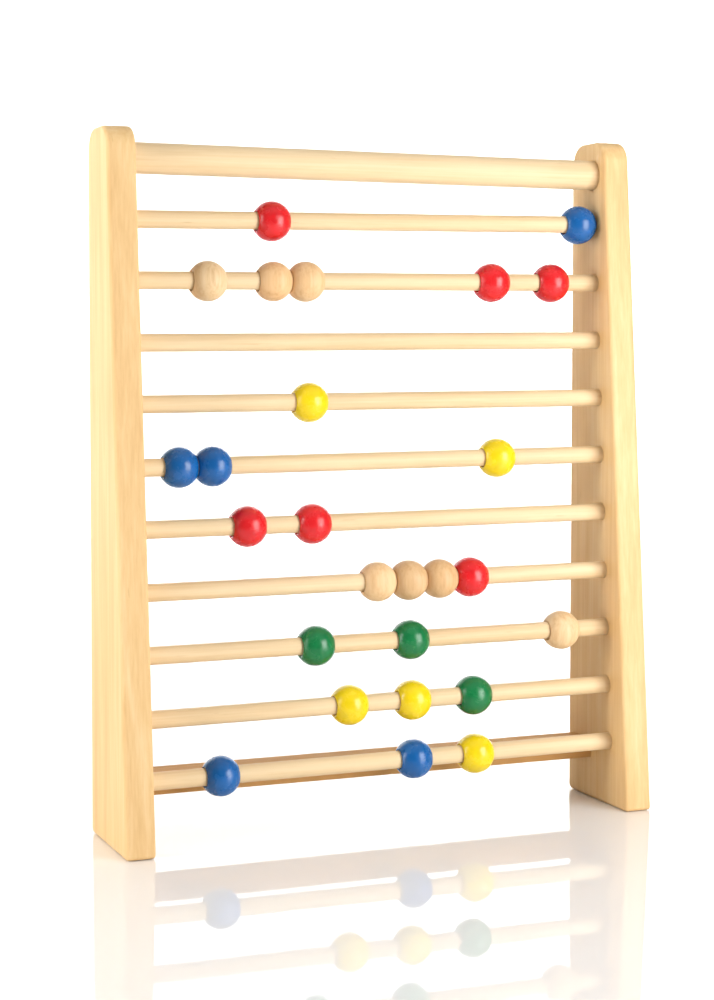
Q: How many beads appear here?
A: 26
